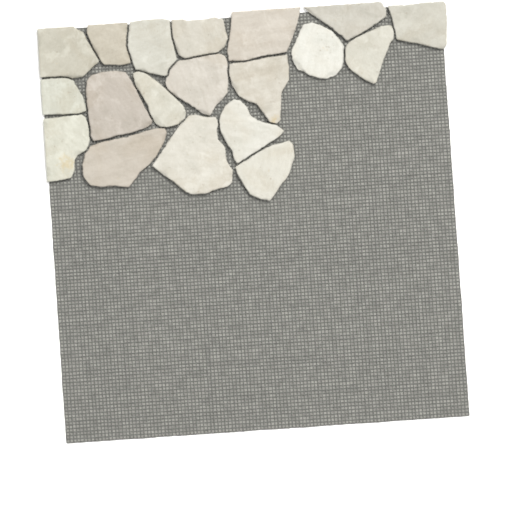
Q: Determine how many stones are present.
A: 19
